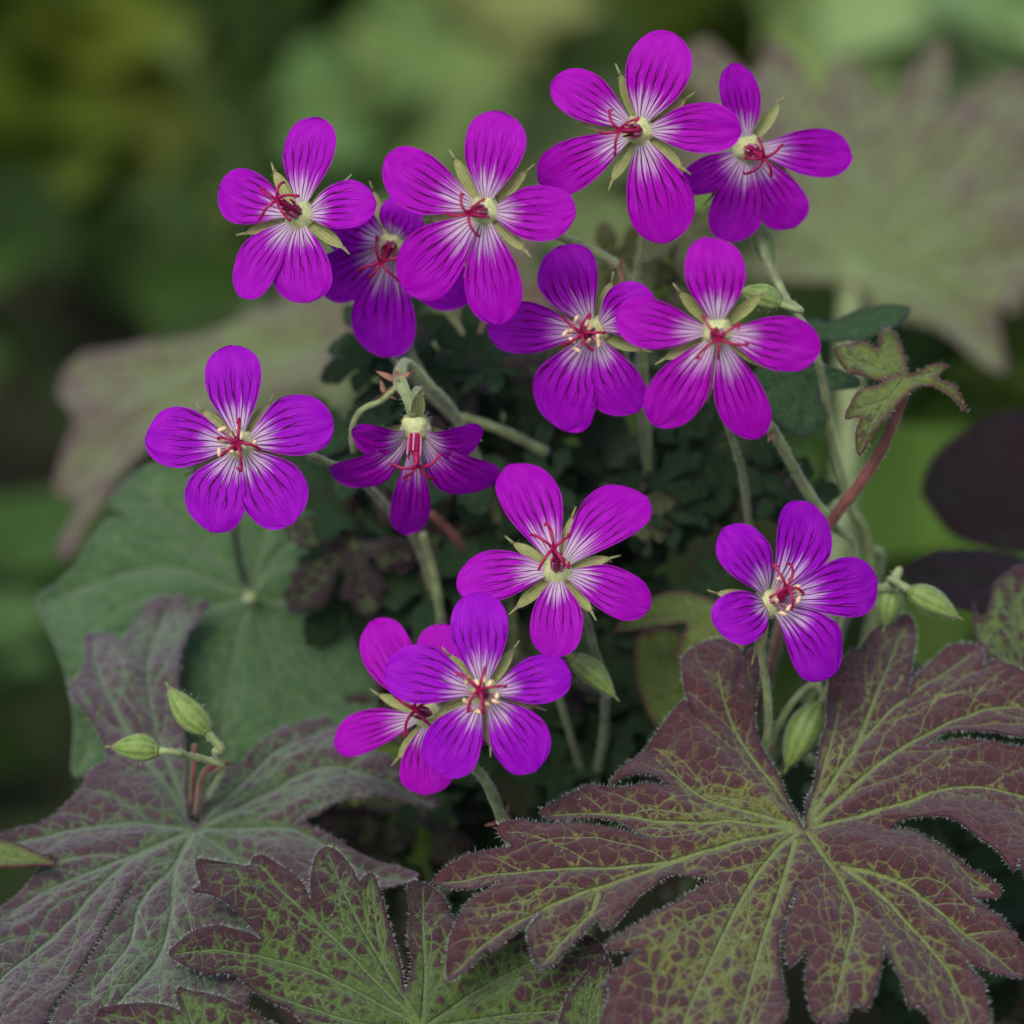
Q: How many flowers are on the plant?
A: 13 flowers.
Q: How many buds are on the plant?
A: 8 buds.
